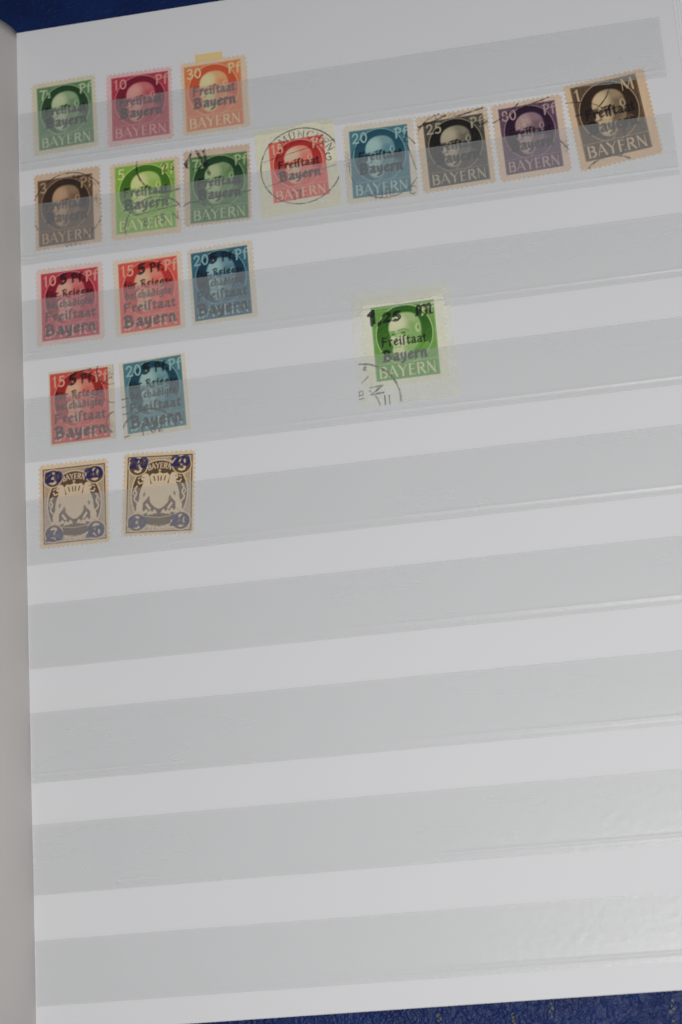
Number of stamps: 19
